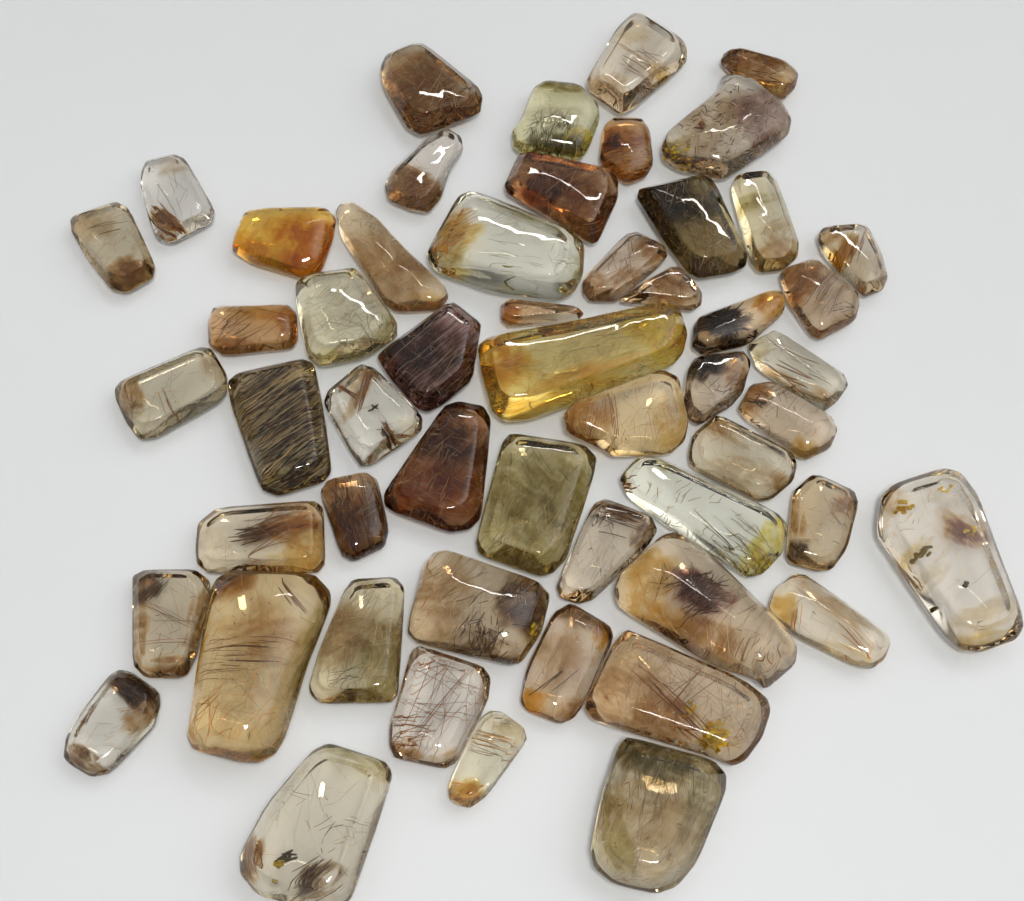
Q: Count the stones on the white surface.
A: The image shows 54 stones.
